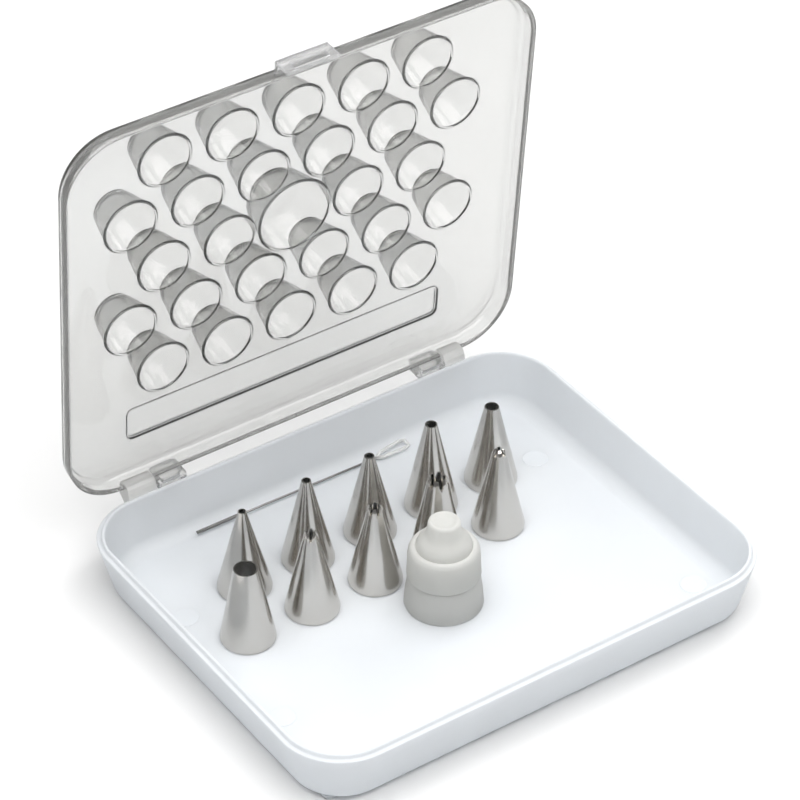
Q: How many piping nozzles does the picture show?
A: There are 10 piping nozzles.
